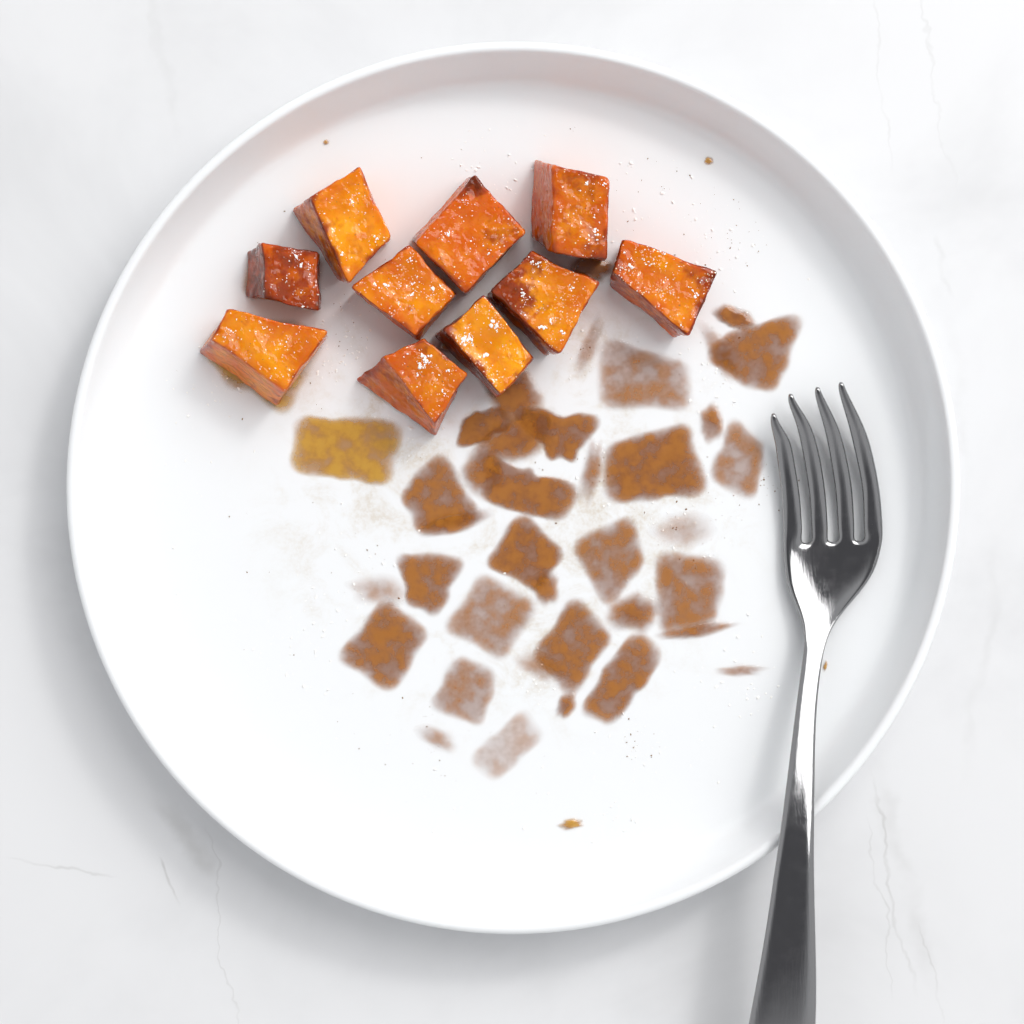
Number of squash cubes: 10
